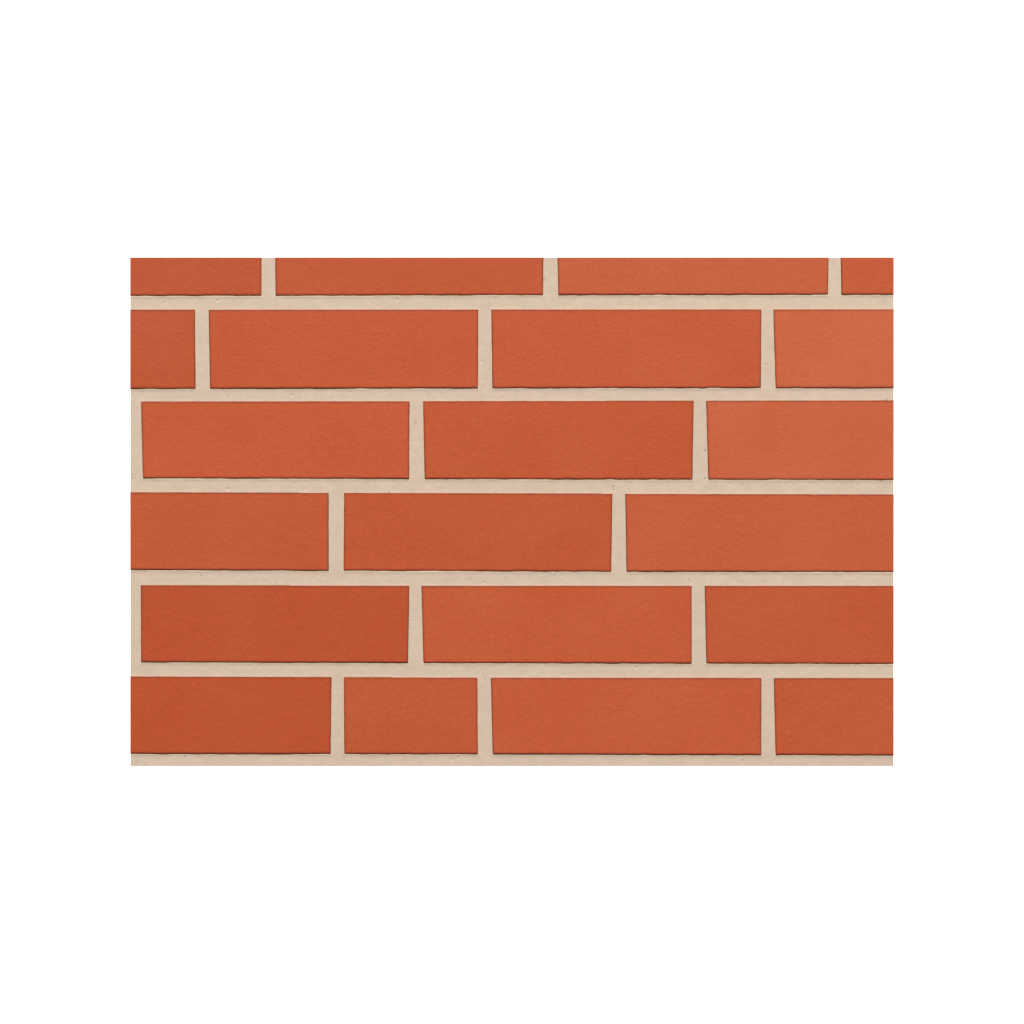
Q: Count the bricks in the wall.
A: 21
